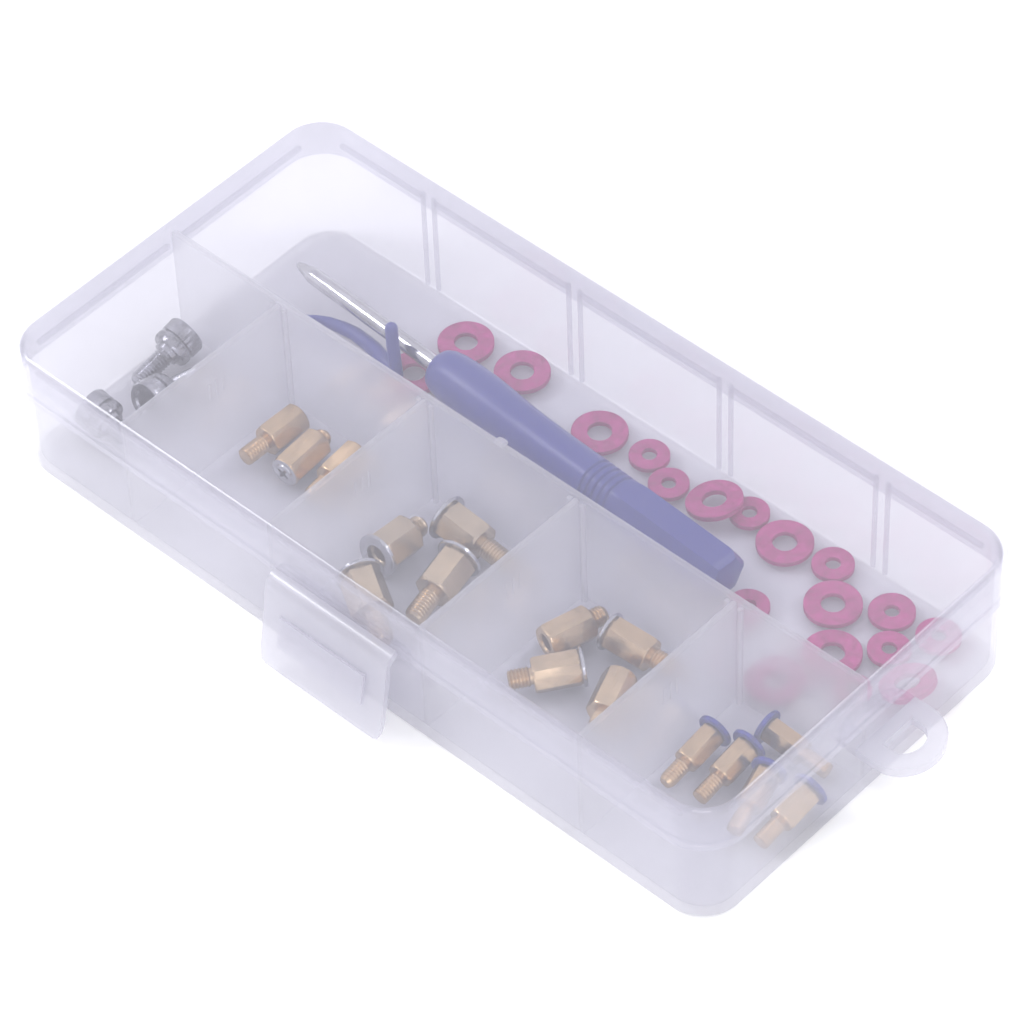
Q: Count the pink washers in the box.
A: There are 19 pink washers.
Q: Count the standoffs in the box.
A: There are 16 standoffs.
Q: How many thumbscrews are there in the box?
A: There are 3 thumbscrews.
